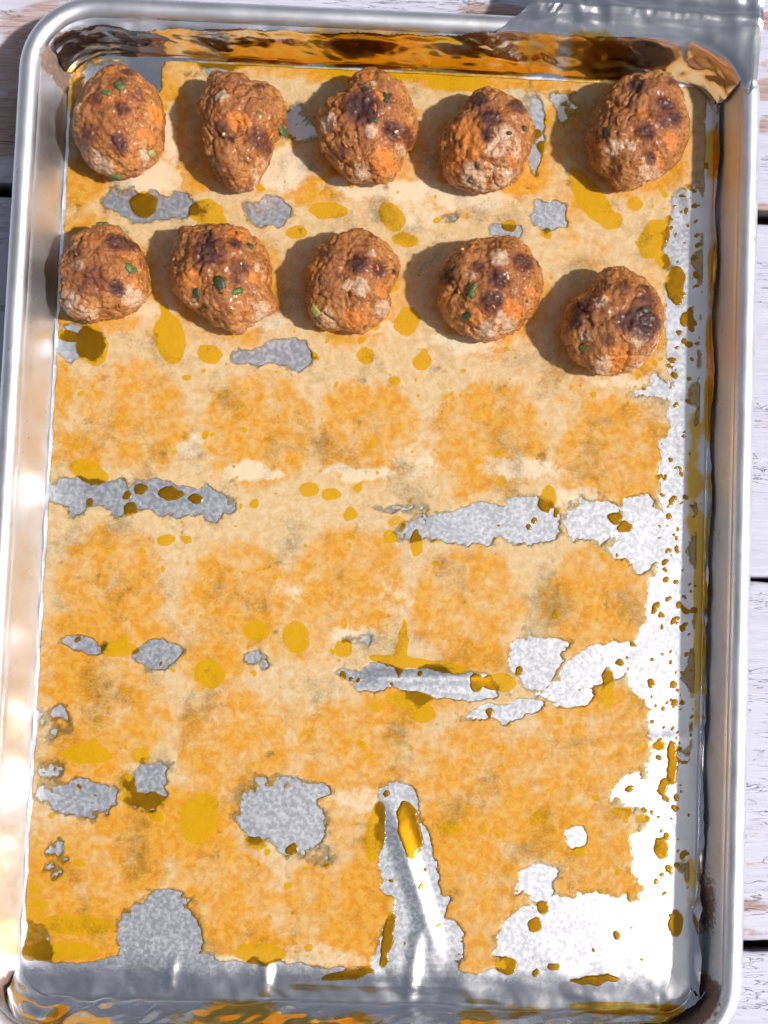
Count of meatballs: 10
